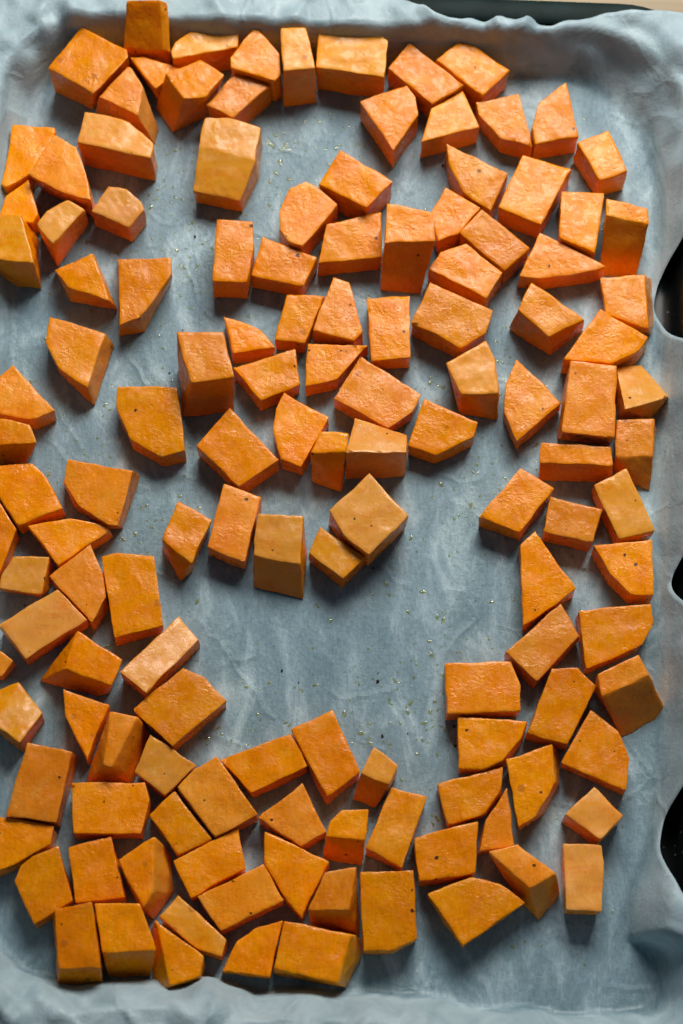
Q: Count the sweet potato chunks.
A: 134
